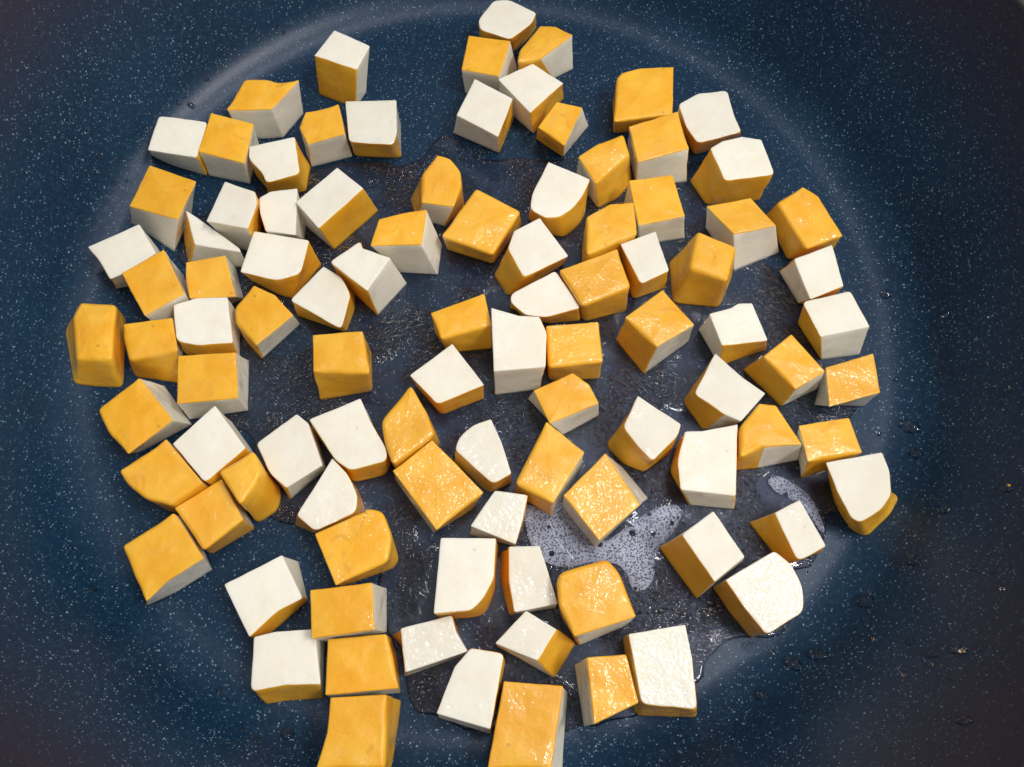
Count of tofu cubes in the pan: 98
